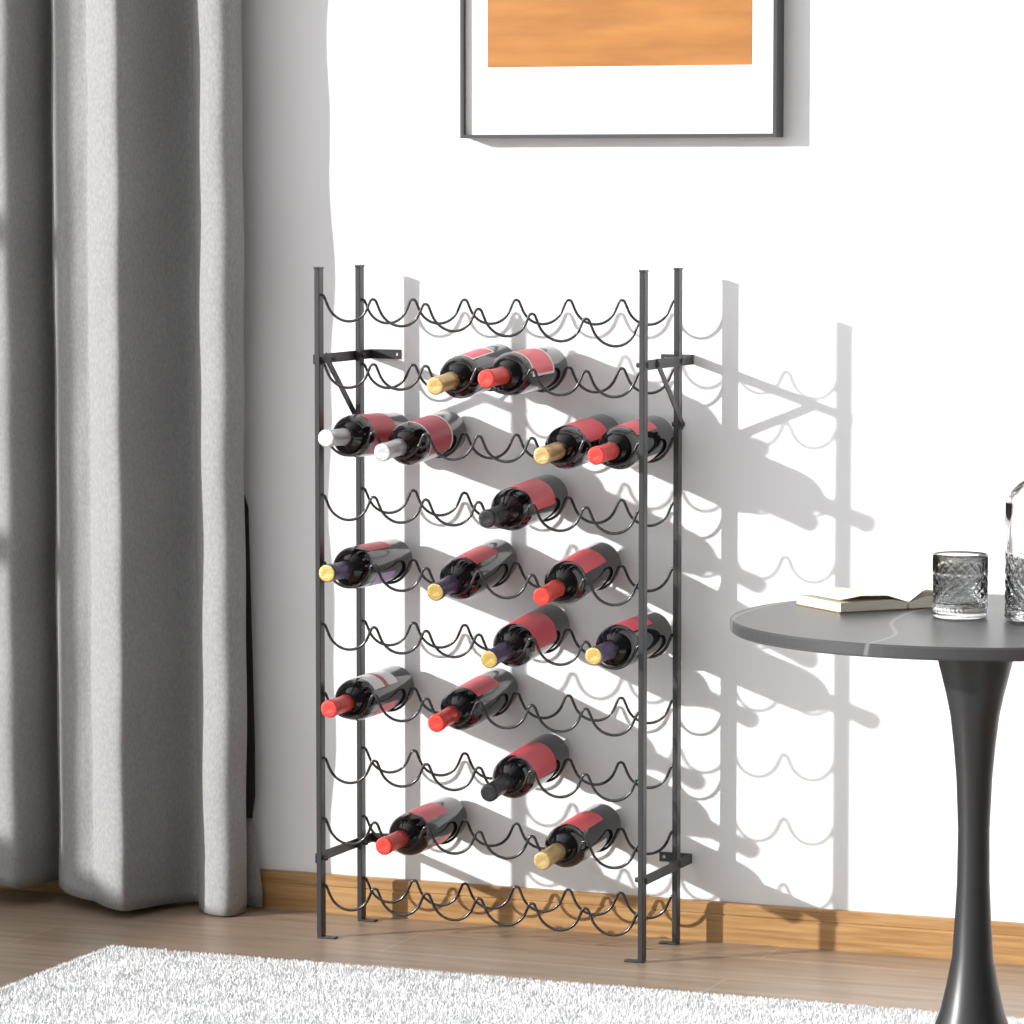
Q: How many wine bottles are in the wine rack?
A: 17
